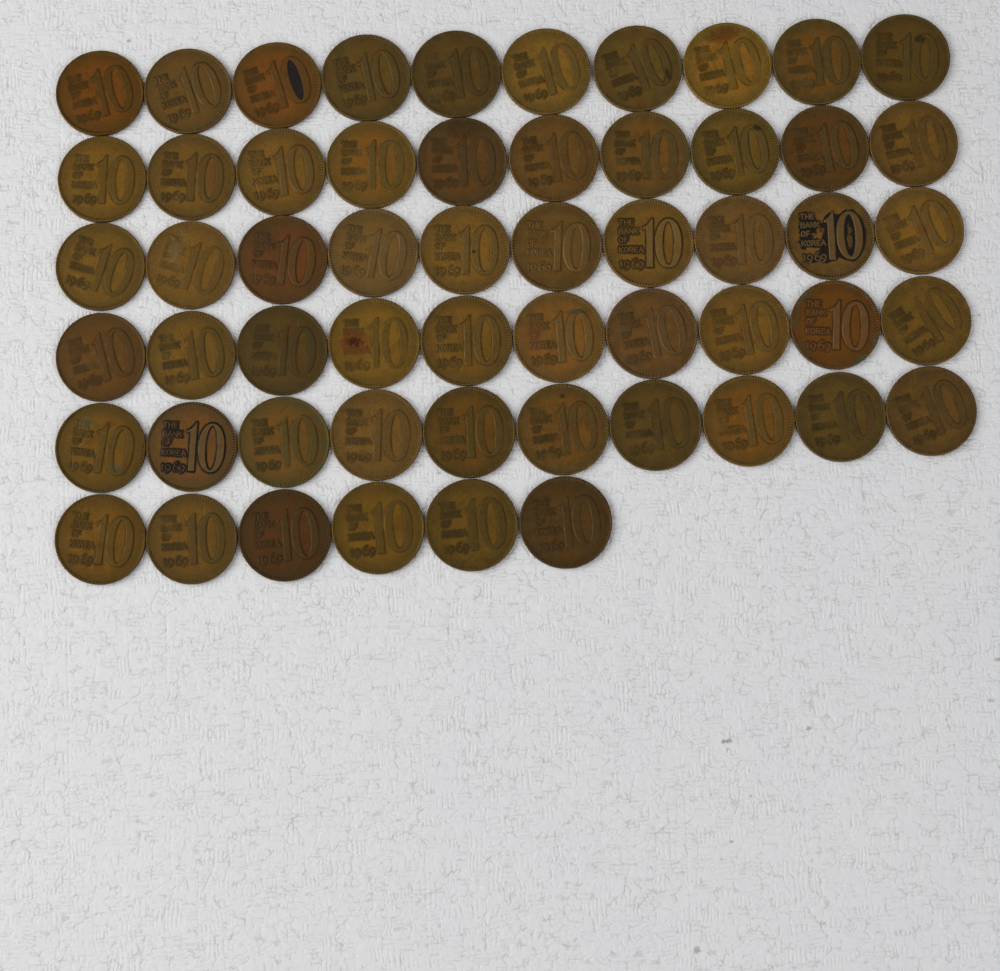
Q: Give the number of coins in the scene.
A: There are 56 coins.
